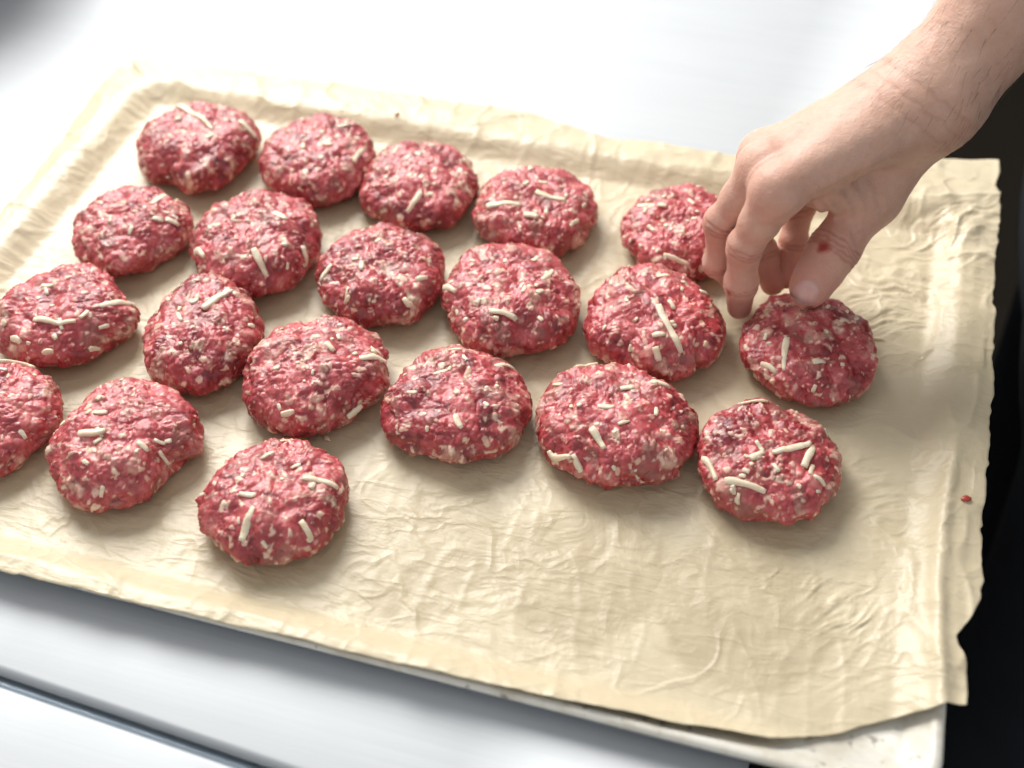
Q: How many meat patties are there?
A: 20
